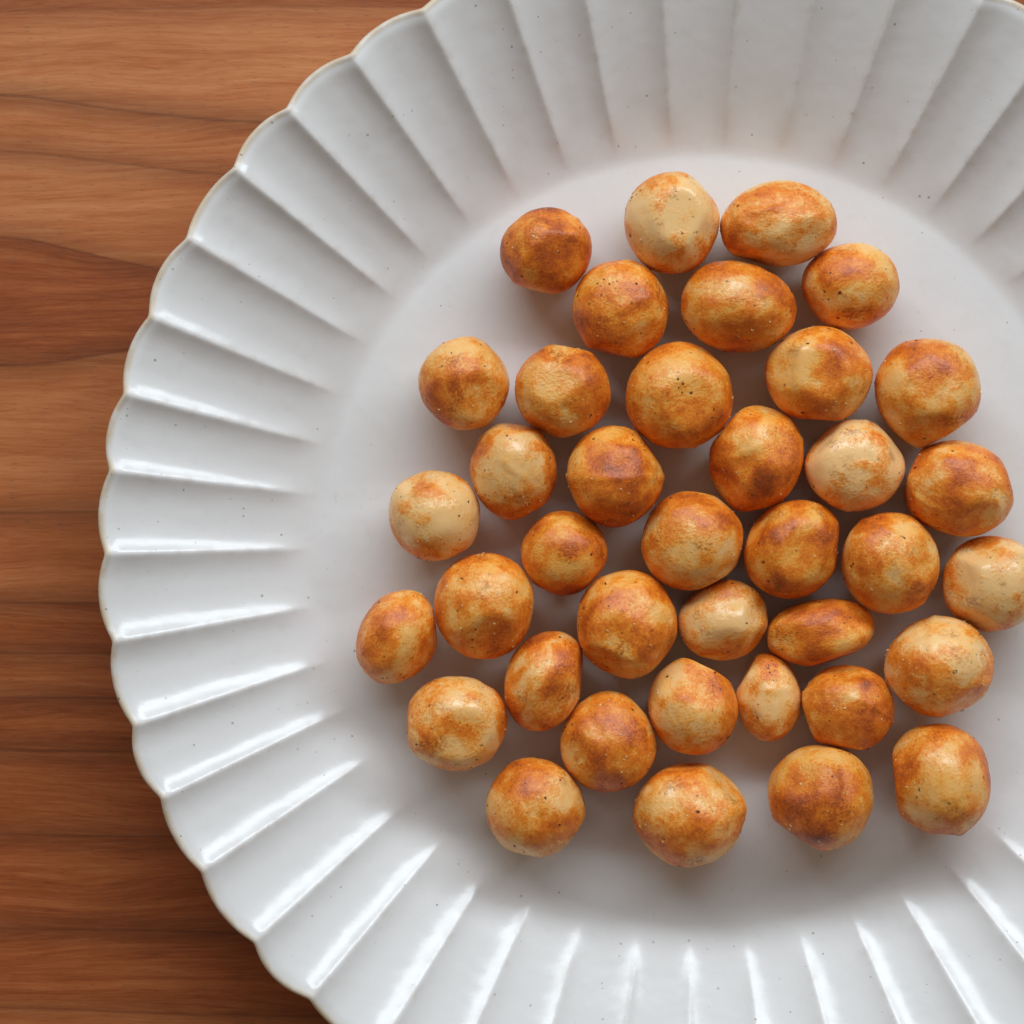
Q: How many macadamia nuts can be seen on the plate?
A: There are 38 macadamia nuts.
